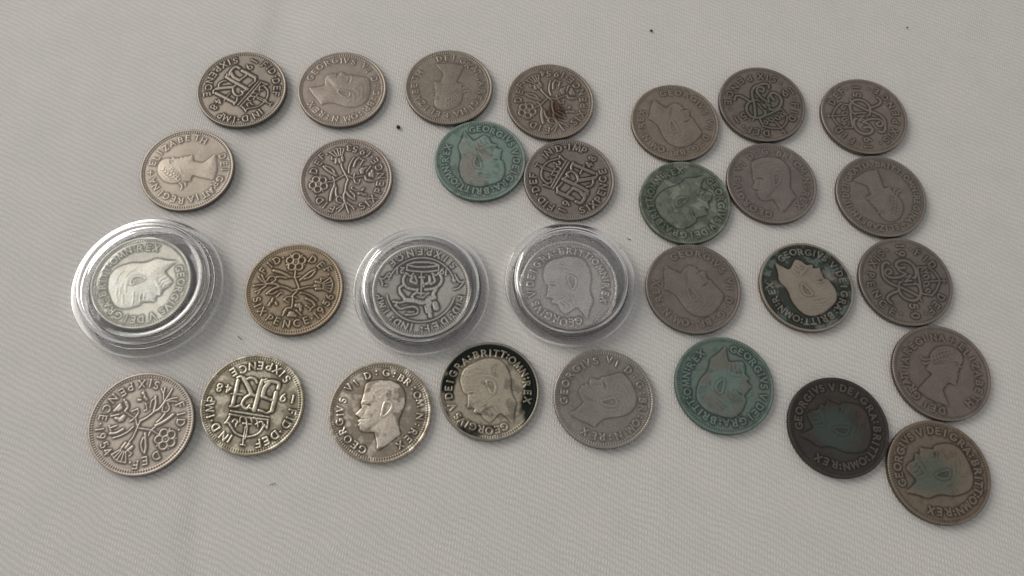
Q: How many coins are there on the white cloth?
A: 30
